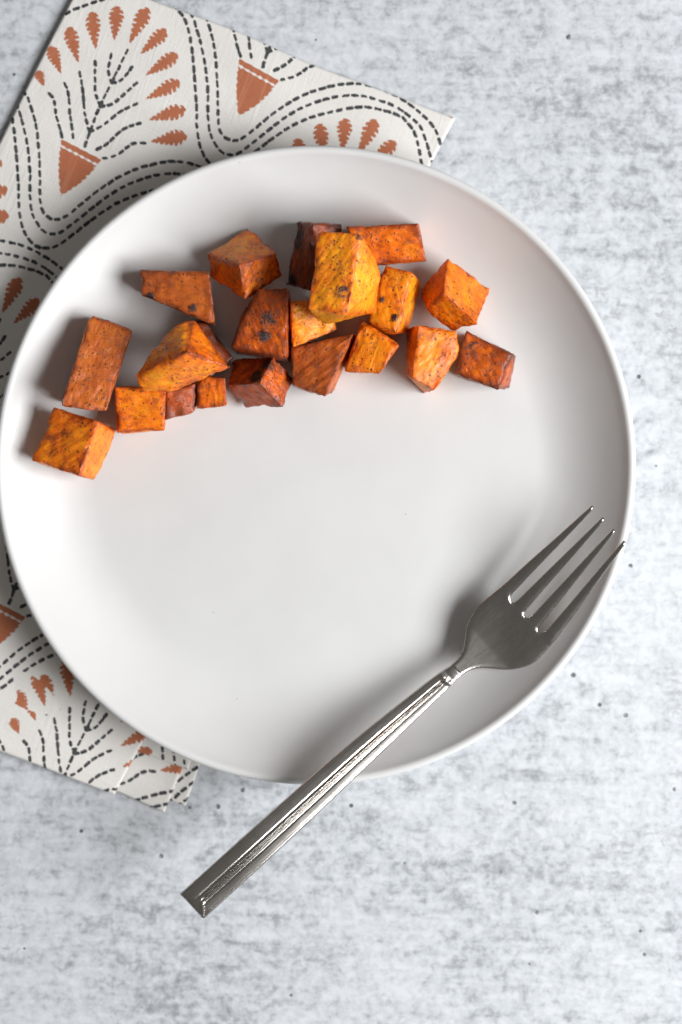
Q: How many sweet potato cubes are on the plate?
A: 21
